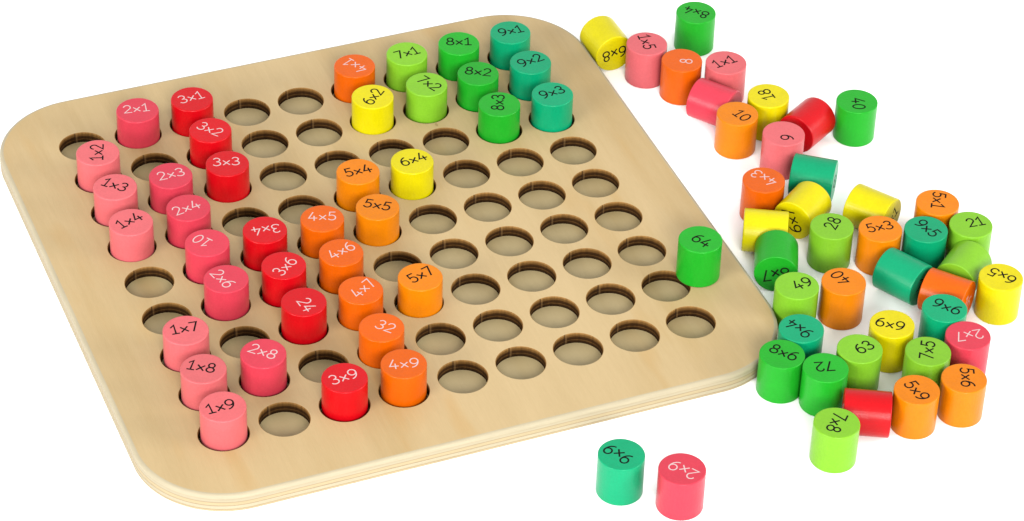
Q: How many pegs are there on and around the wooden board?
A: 81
